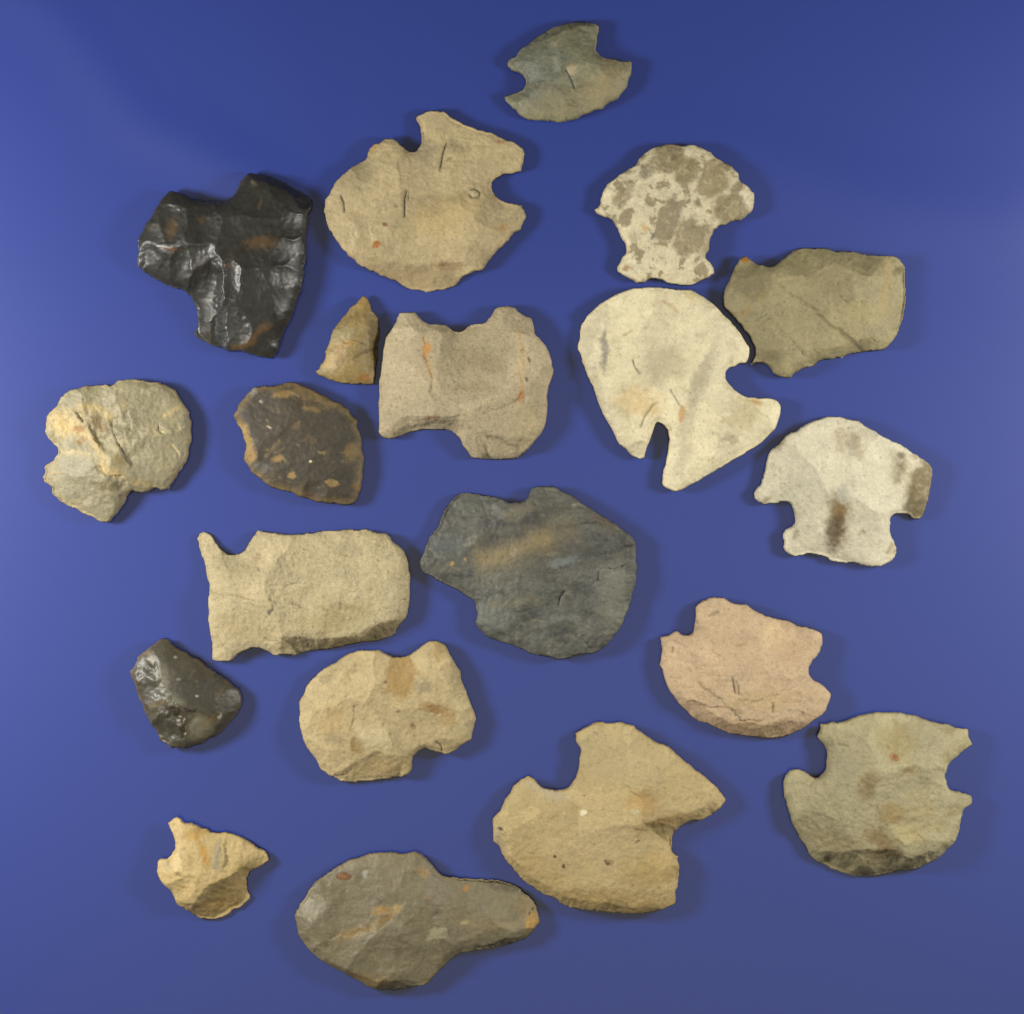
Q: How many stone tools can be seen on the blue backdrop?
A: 20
